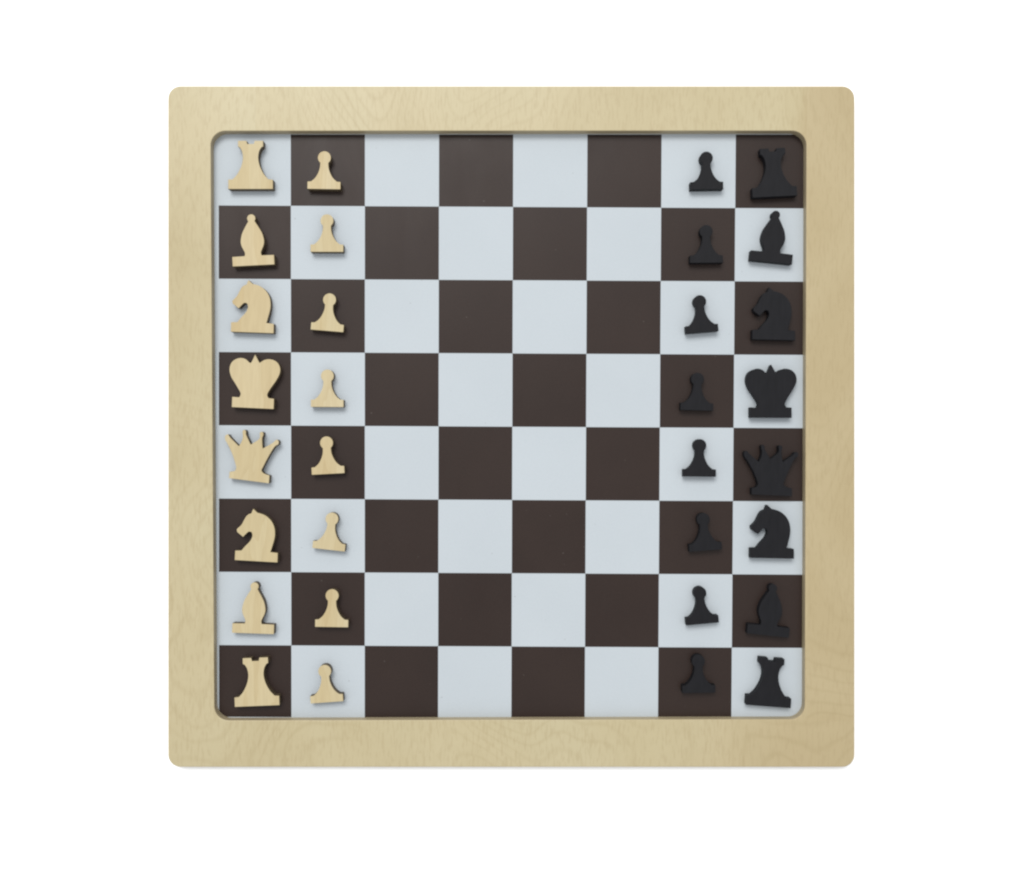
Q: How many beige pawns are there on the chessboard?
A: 8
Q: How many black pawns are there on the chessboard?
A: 8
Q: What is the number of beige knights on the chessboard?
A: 2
